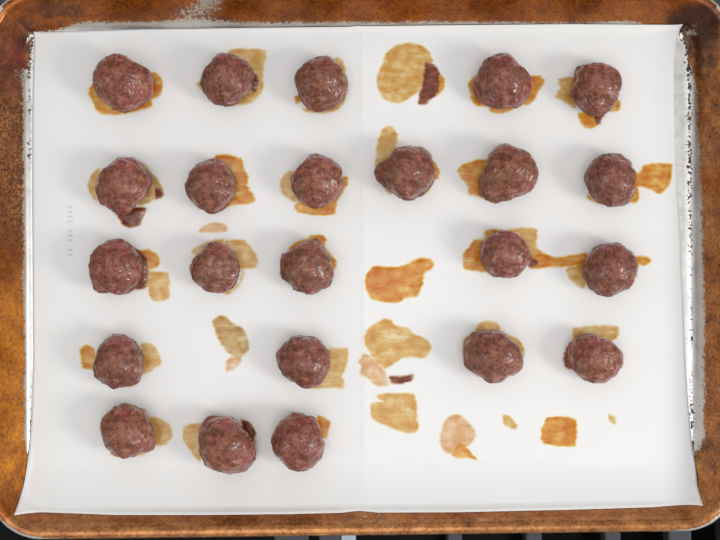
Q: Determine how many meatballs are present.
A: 23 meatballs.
